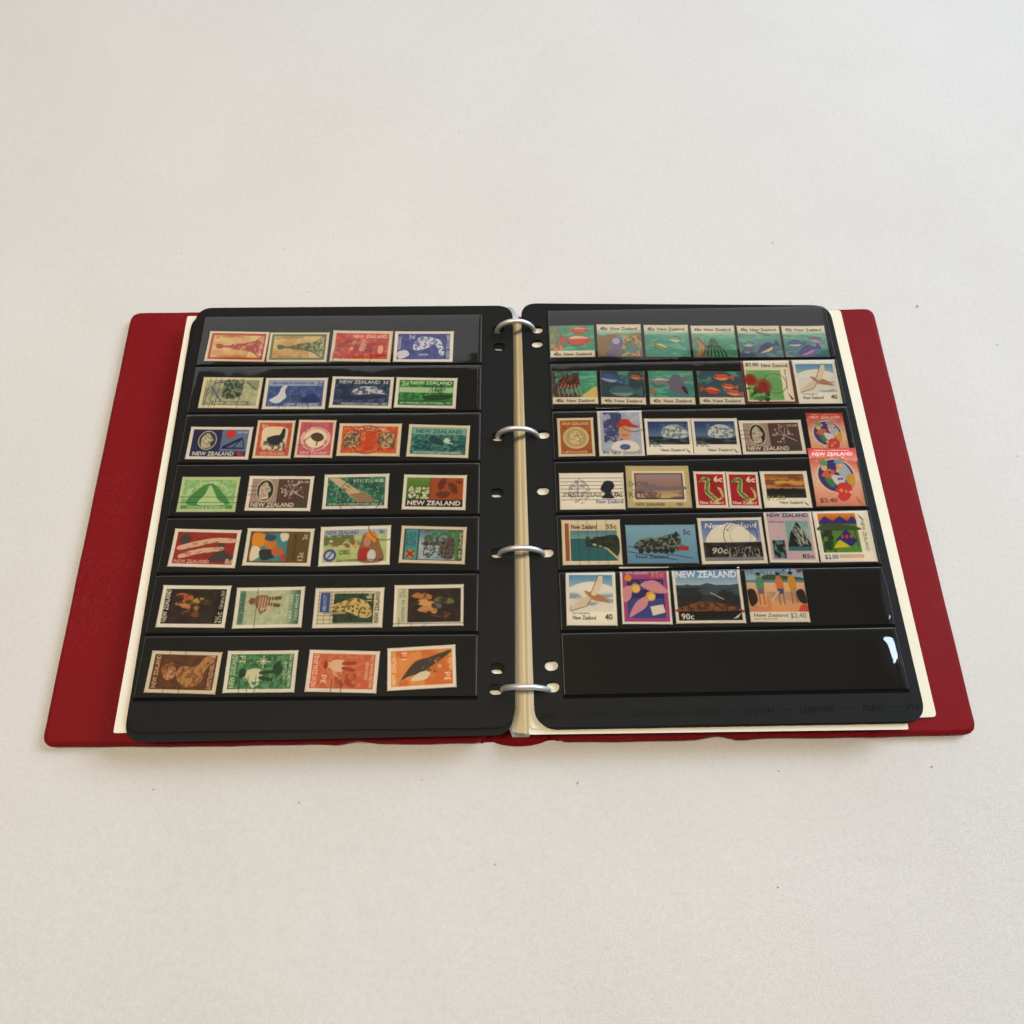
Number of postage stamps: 62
